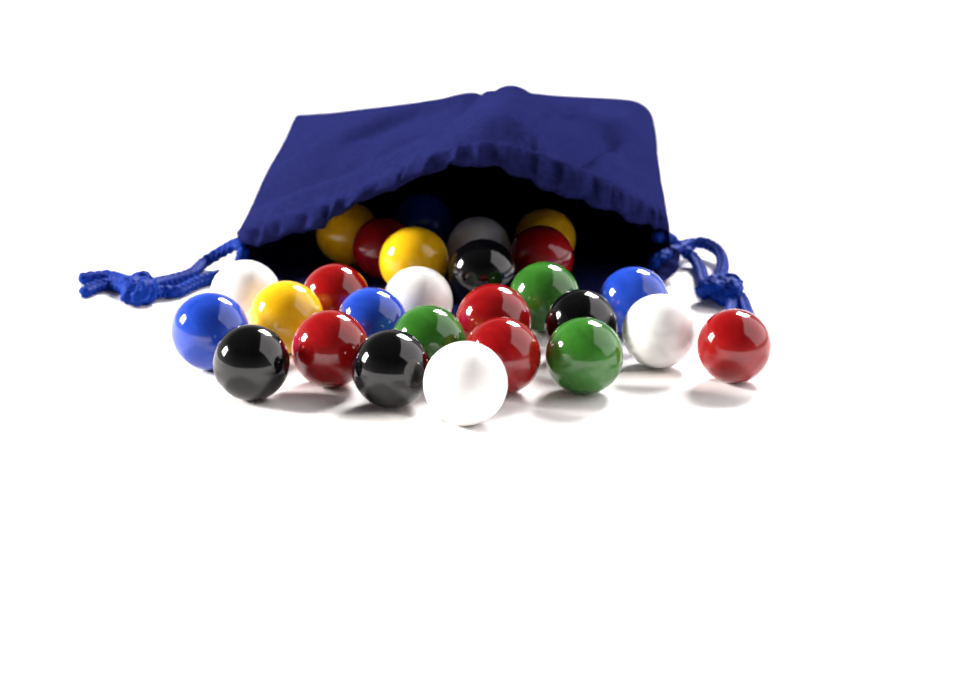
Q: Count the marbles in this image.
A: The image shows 27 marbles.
